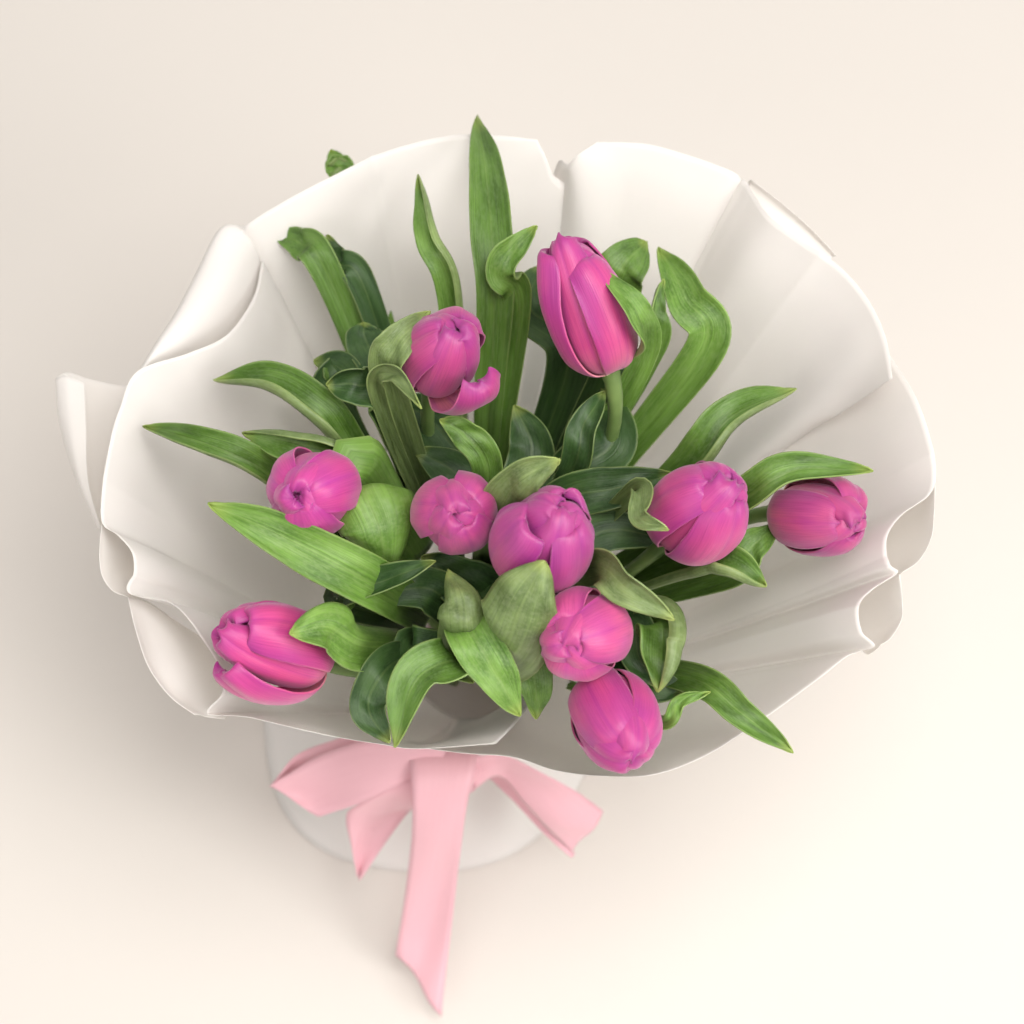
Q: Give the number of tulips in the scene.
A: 10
